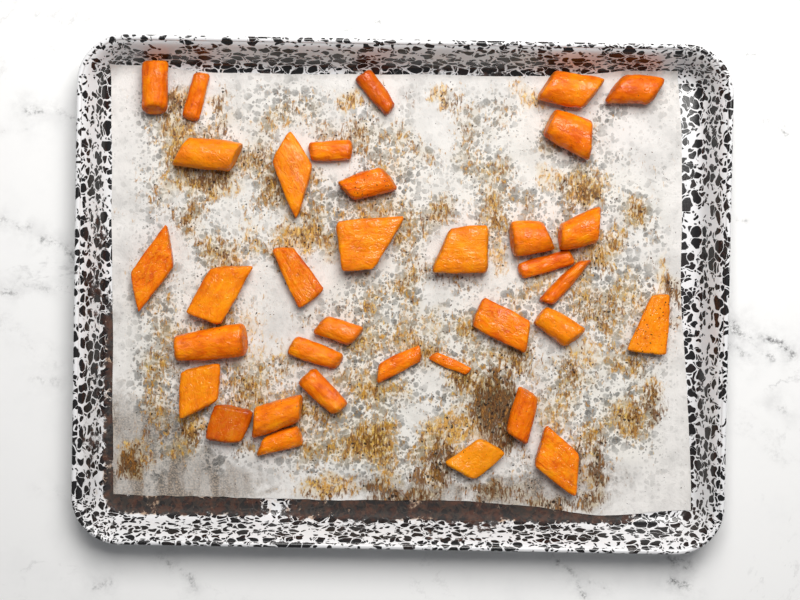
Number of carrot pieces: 35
